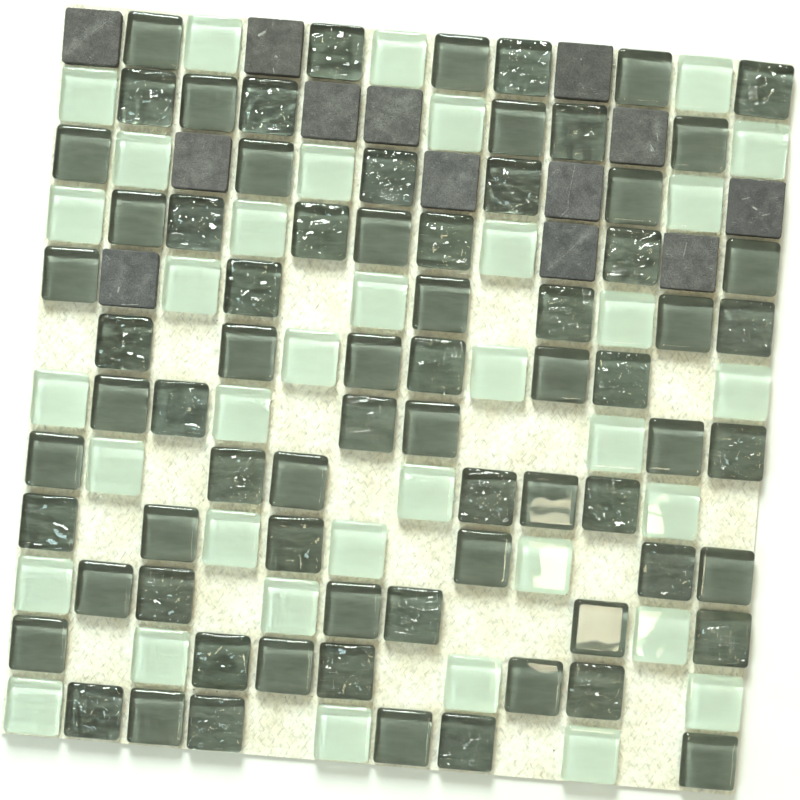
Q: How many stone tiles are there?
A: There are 13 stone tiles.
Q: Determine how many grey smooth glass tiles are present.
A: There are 36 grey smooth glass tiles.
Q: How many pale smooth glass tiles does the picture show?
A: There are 36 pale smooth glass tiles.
